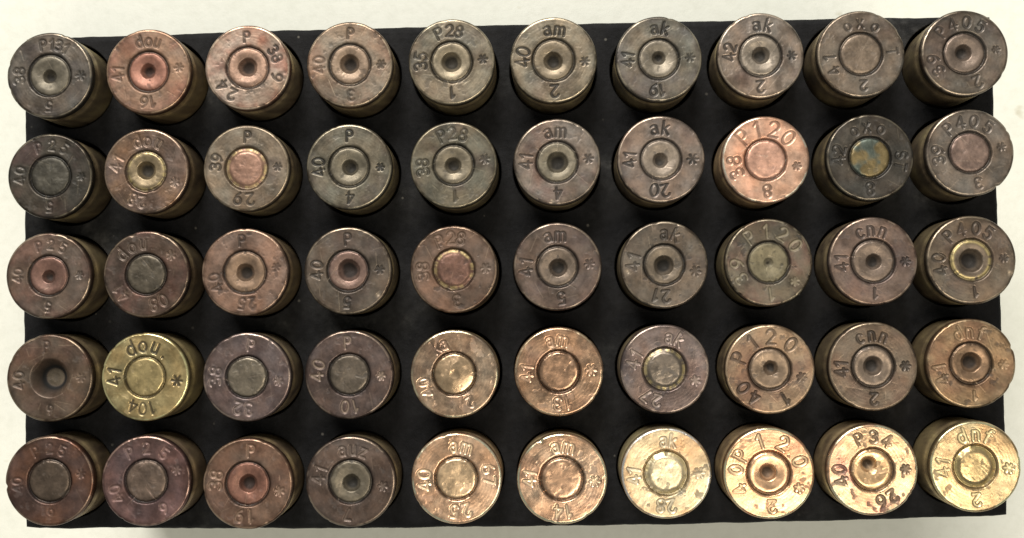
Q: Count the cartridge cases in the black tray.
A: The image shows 50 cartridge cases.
